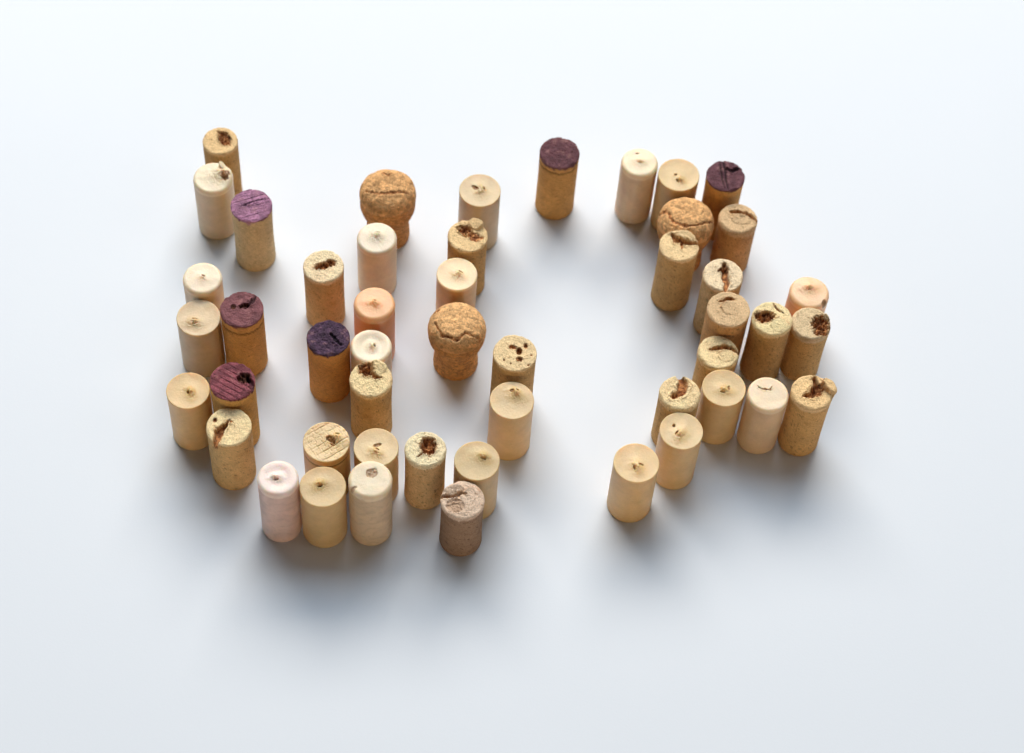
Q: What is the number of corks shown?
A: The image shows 49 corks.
